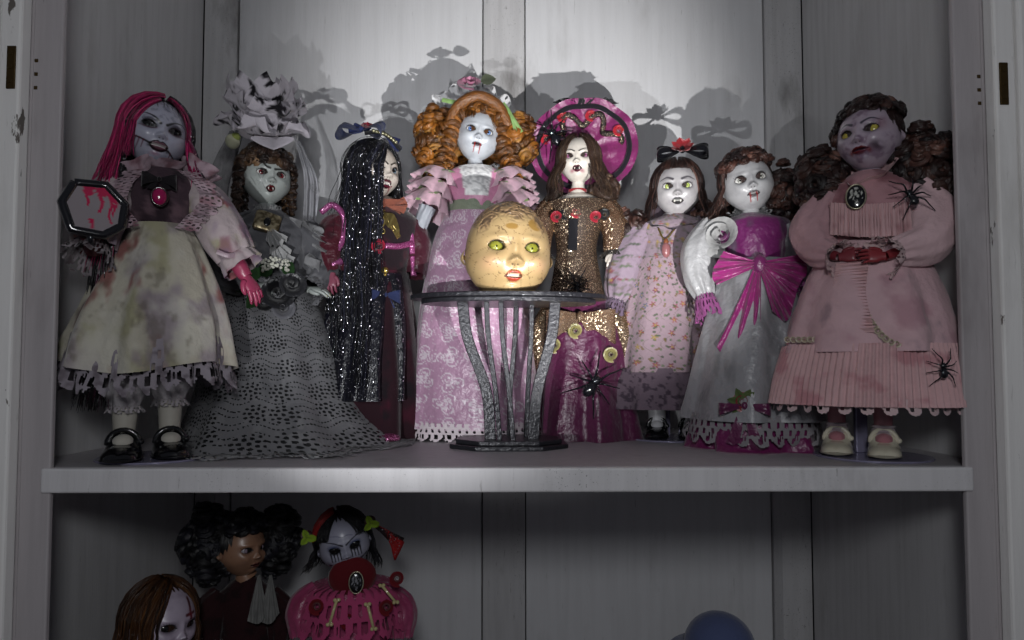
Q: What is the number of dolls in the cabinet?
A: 11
